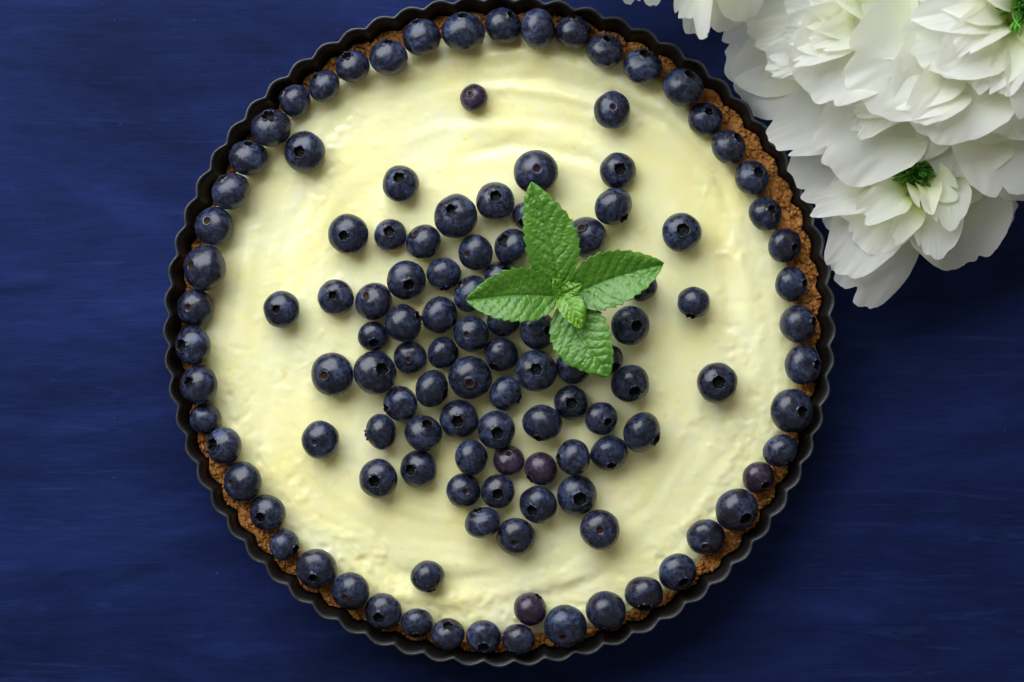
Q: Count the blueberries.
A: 121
